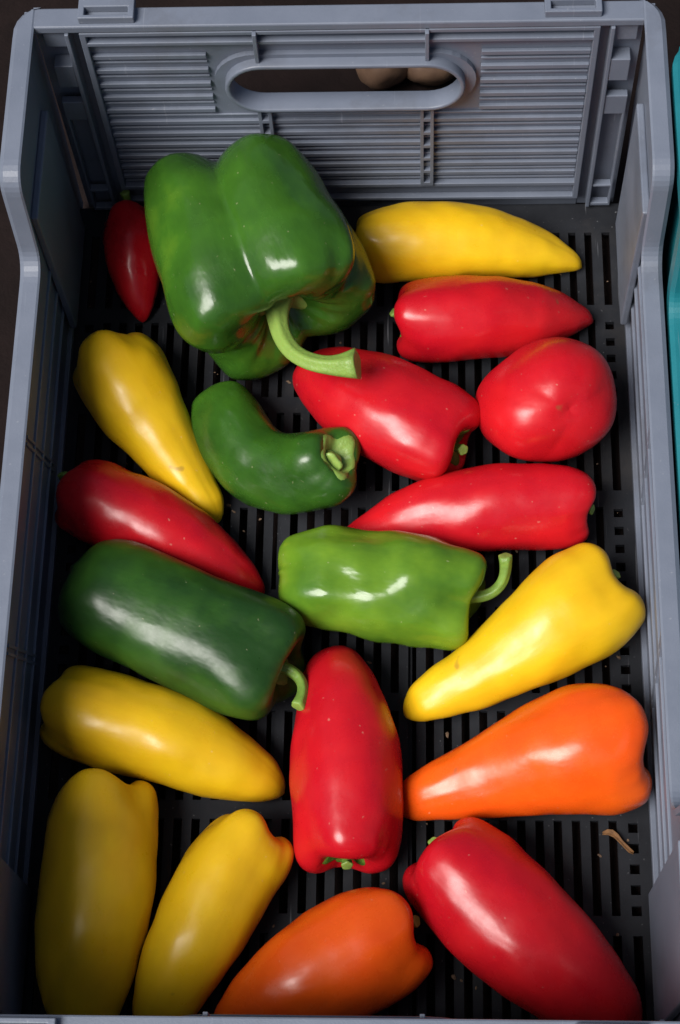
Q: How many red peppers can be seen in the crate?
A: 8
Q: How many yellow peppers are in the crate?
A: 6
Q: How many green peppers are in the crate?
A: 4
